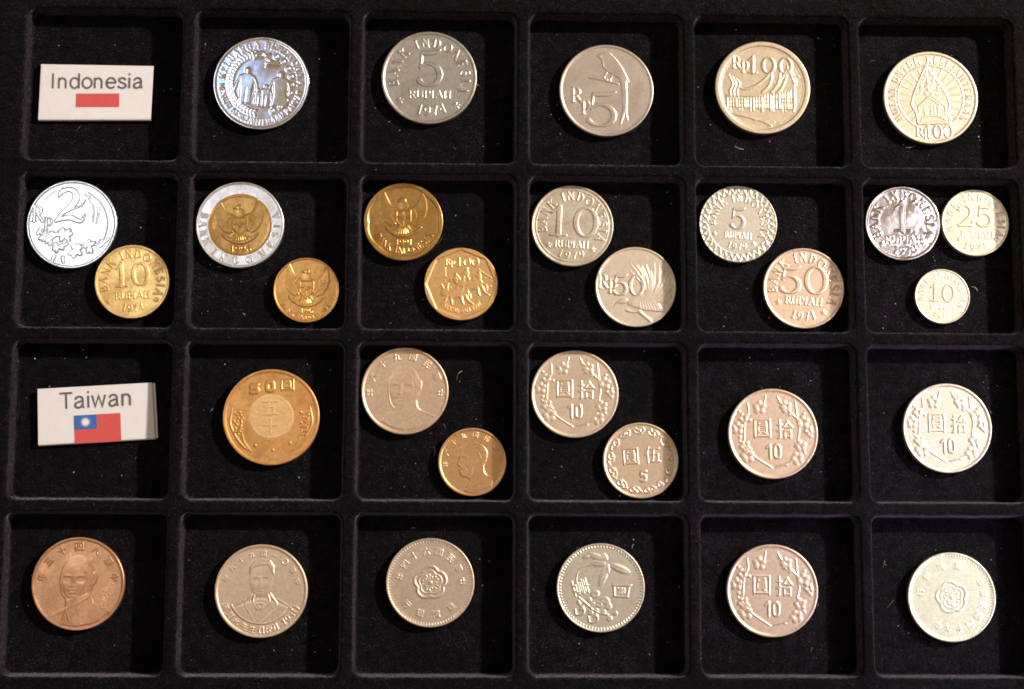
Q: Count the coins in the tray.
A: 31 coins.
